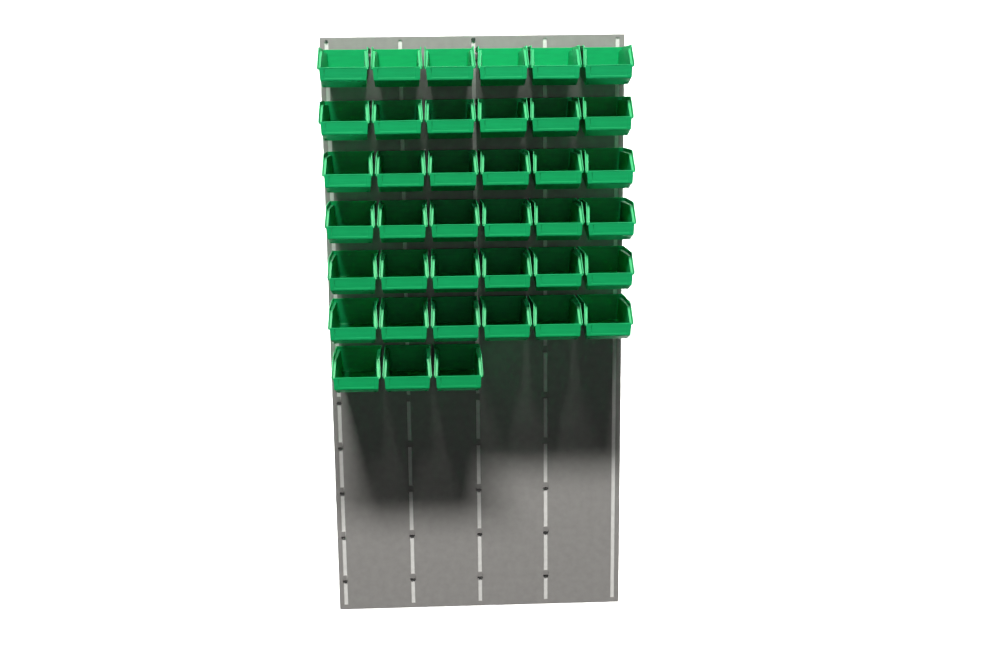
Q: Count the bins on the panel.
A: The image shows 39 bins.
